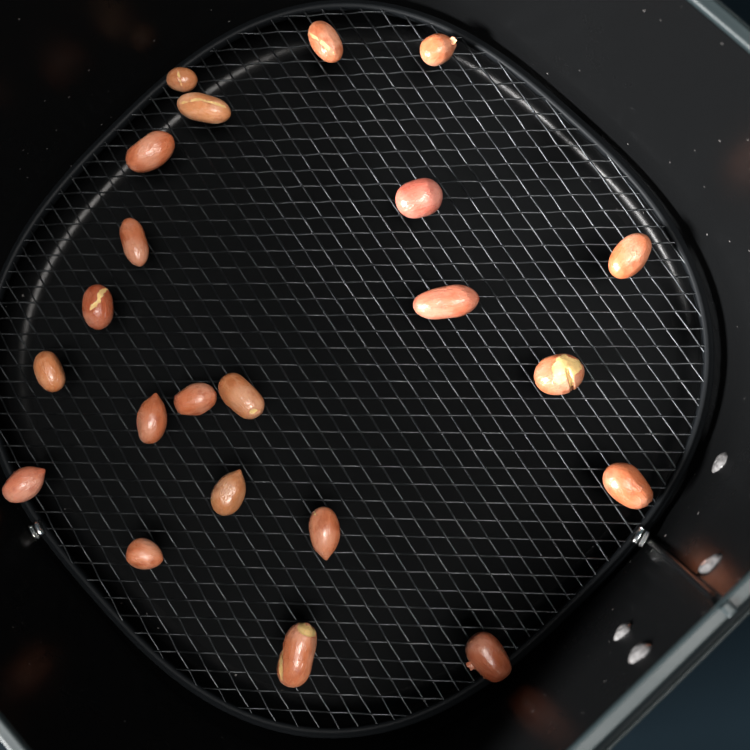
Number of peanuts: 22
